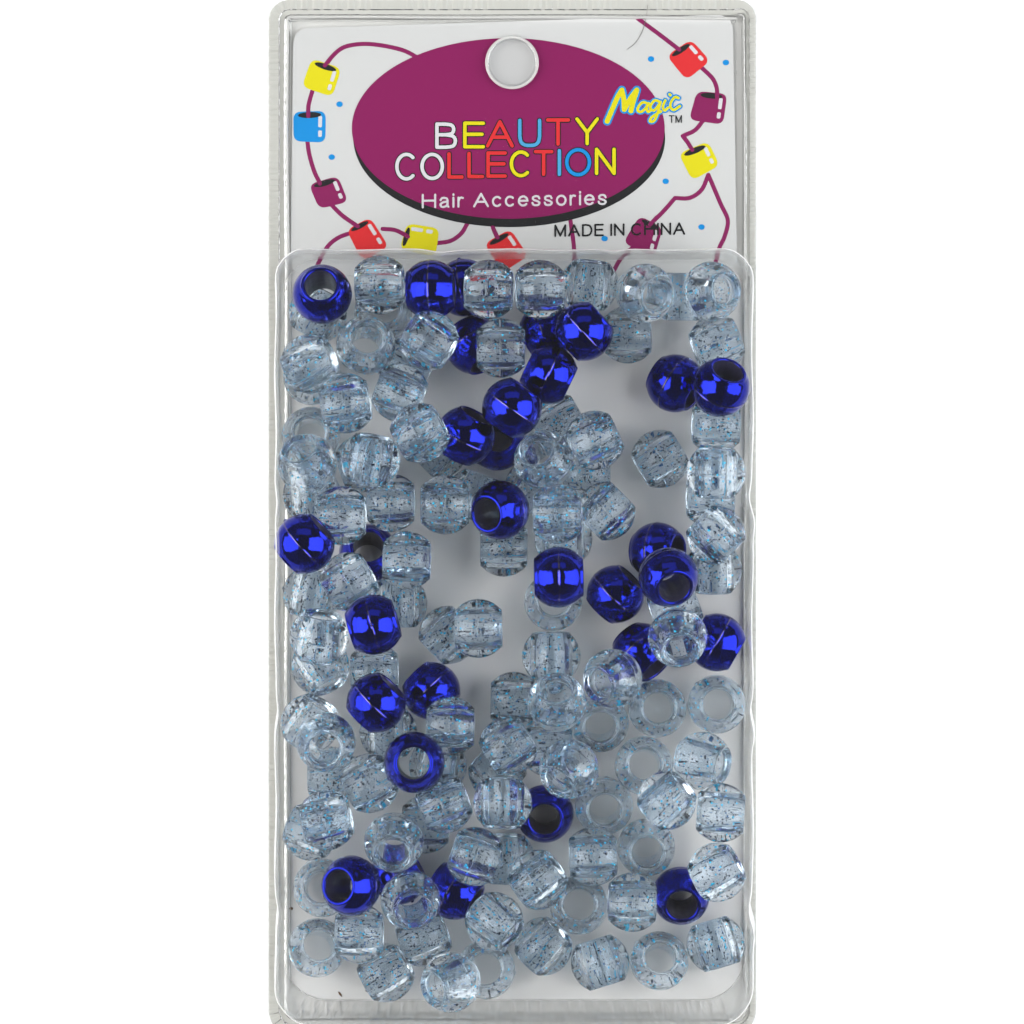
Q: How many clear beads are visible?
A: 107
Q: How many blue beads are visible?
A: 30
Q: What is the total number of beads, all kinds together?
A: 137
